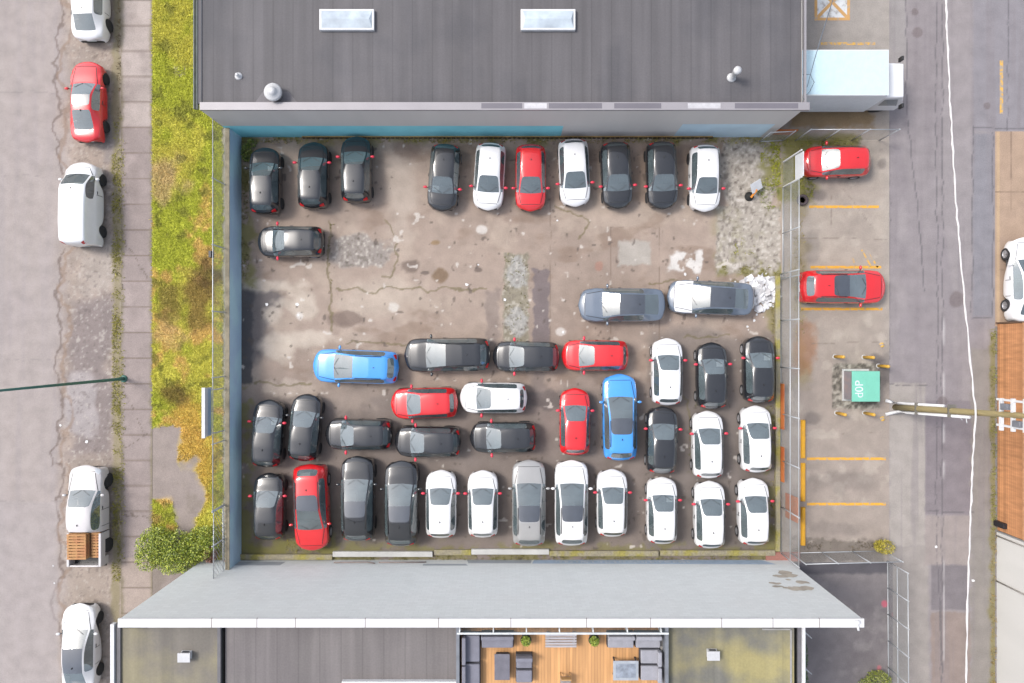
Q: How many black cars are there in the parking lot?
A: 20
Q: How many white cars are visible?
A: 17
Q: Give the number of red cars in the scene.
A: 8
